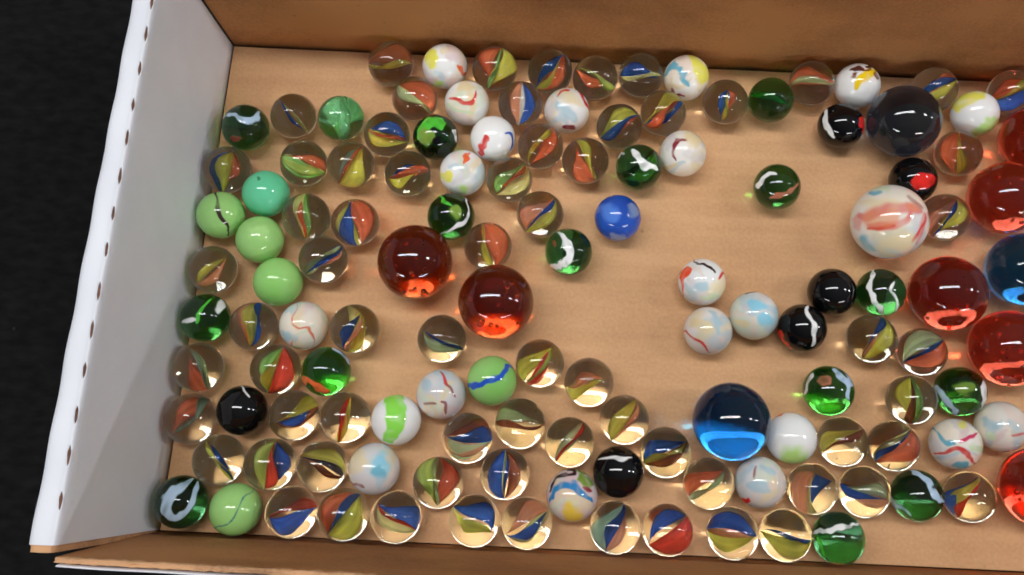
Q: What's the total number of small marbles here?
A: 118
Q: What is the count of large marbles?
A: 11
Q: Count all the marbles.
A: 129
